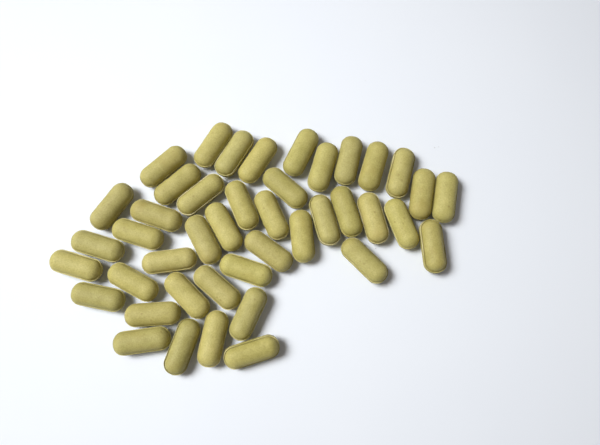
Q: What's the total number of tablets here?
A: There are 43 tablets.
